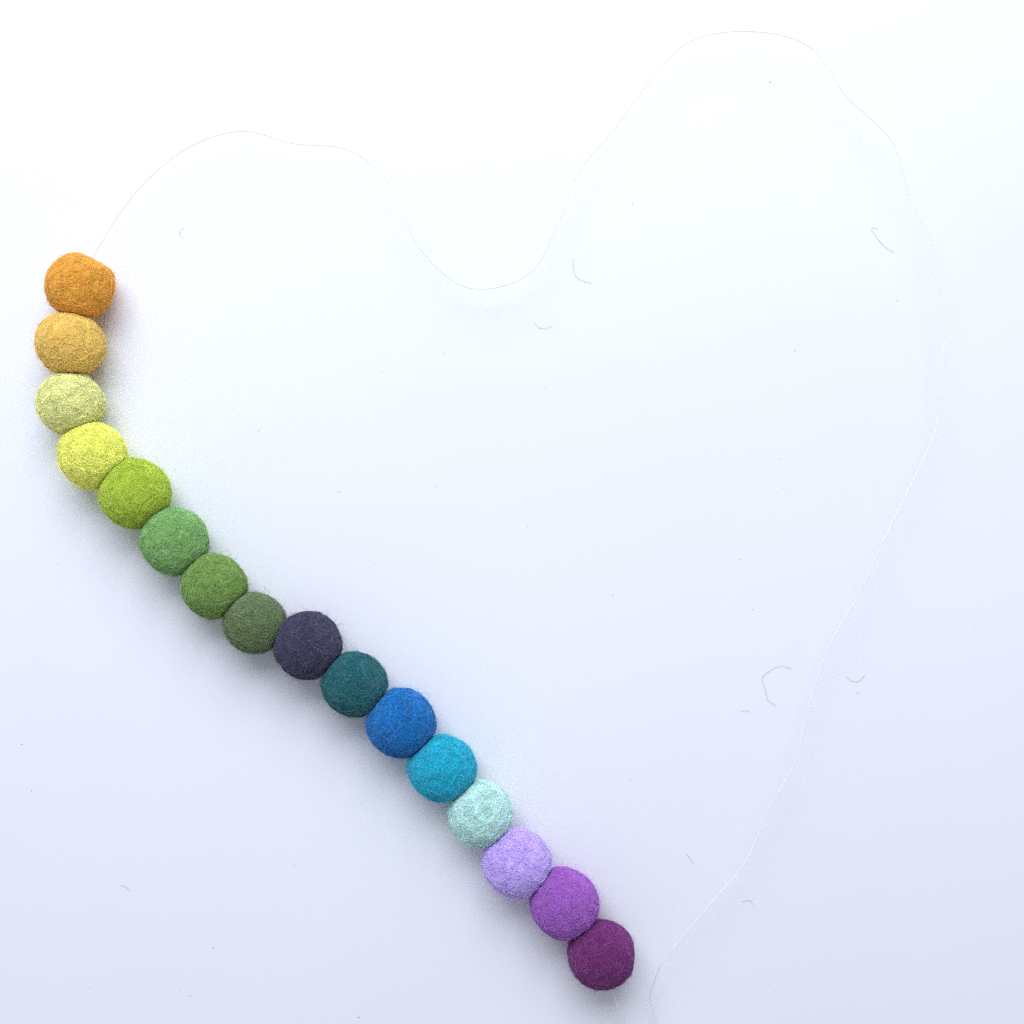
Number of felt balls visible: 16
